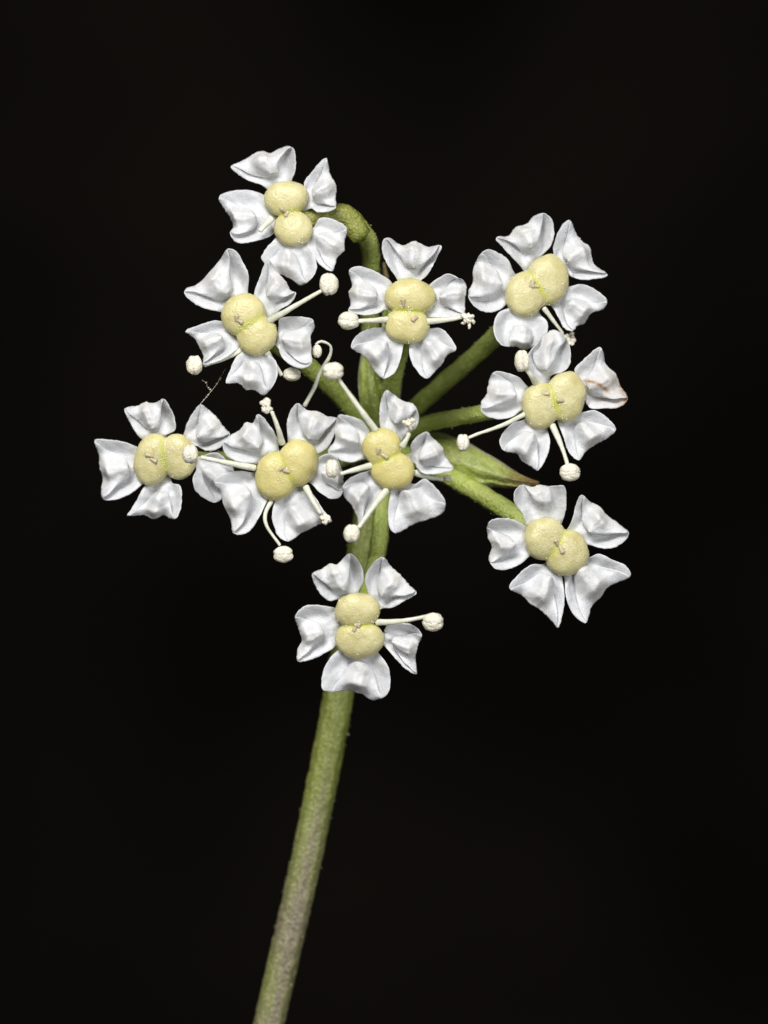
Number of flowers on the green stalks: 10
